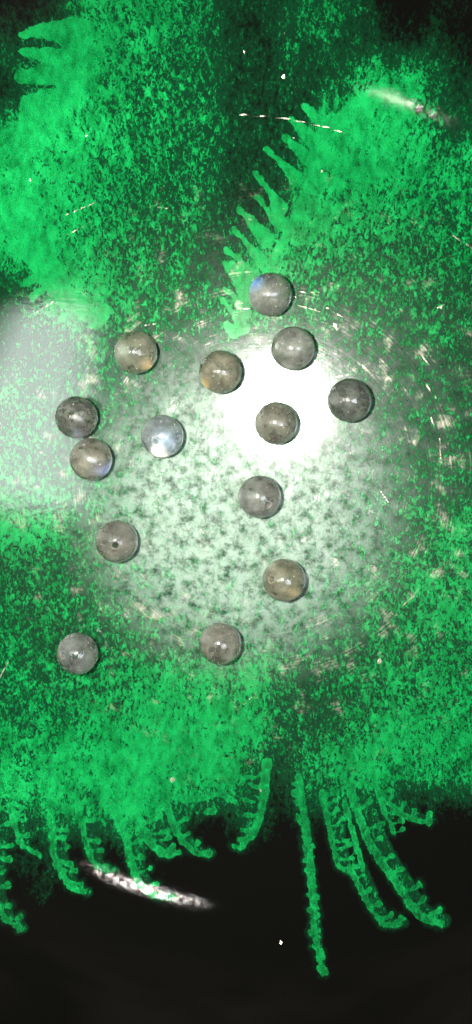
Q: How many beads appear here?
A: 14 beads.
